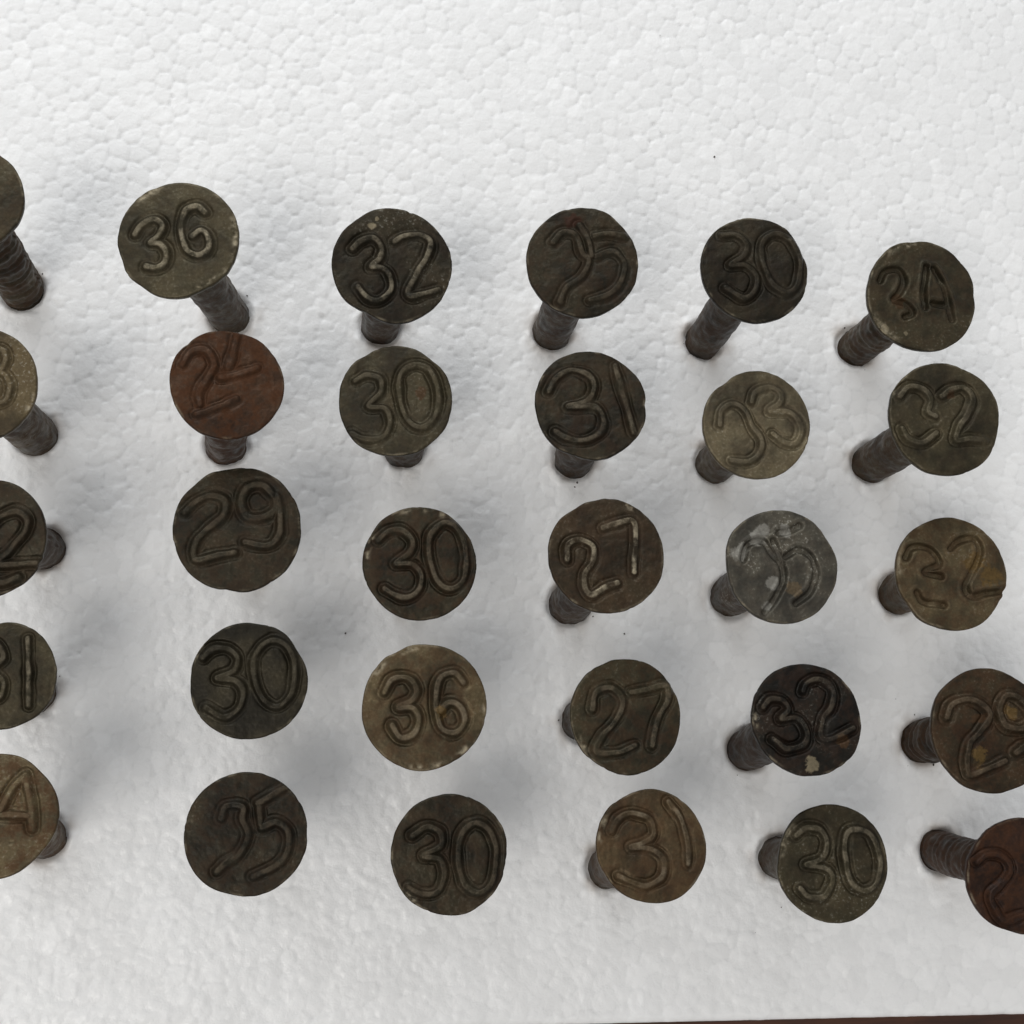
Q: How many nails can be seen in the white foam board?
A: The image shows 30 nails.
